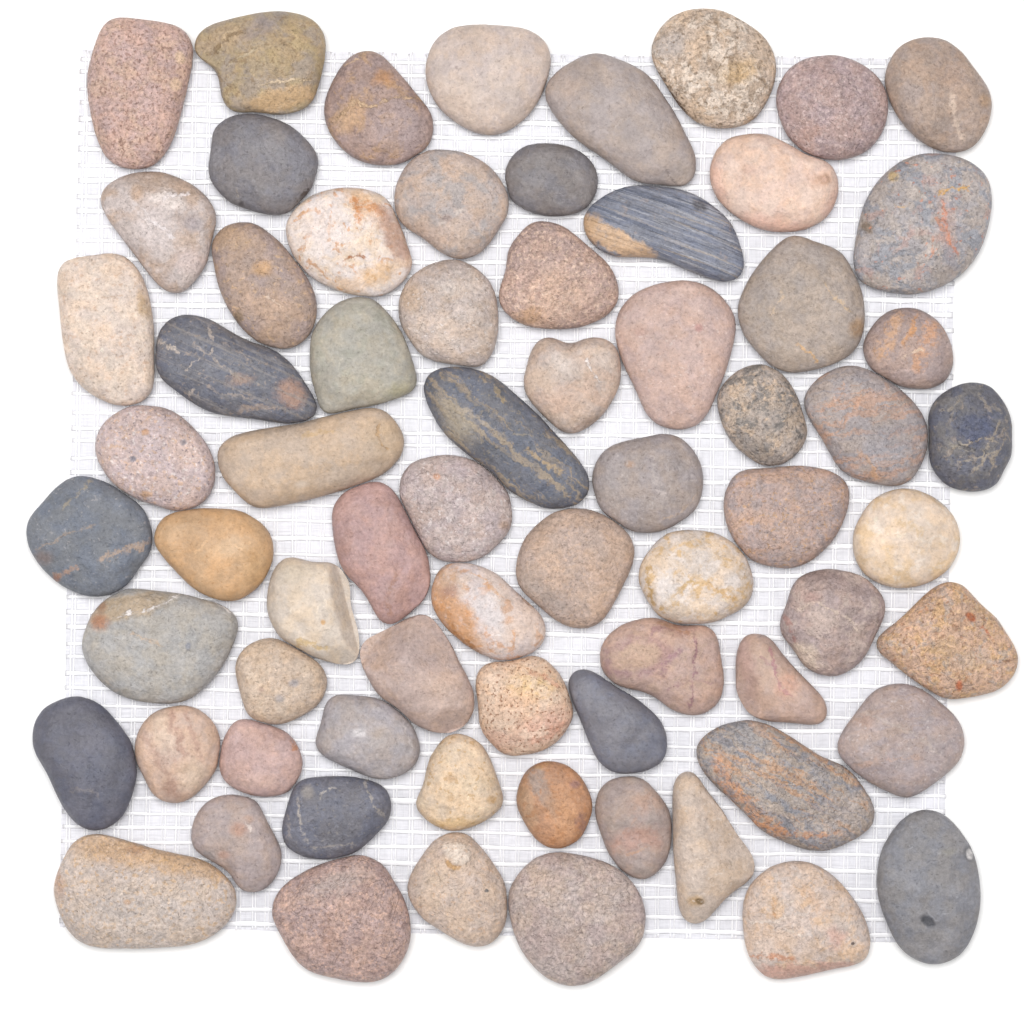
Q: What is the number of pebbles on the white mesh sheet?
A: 70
